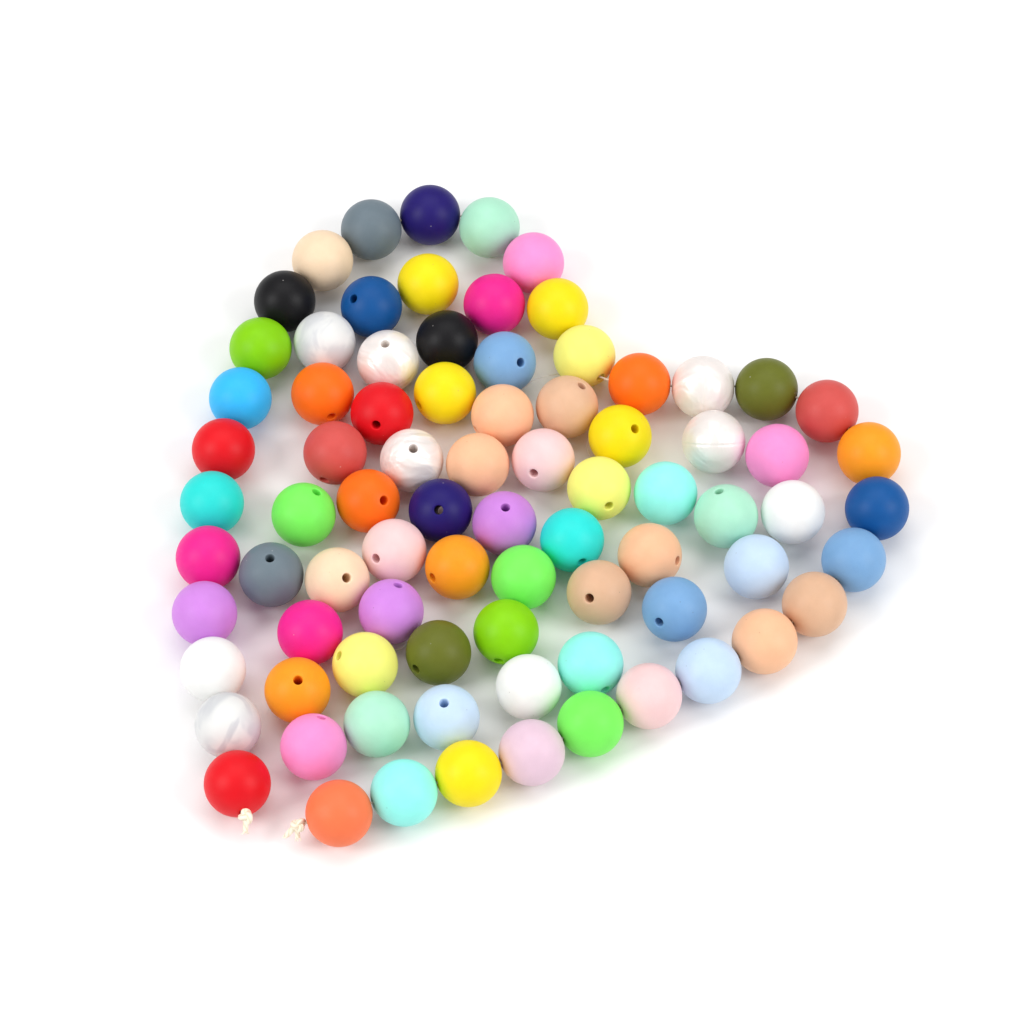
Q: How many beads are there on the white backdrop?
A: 81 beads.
